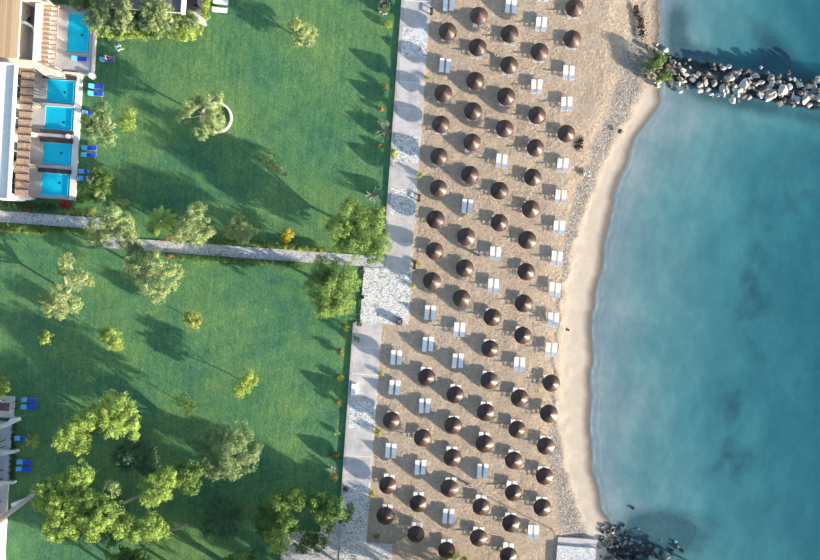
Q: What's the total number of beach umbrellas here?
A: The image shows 65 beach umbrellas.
